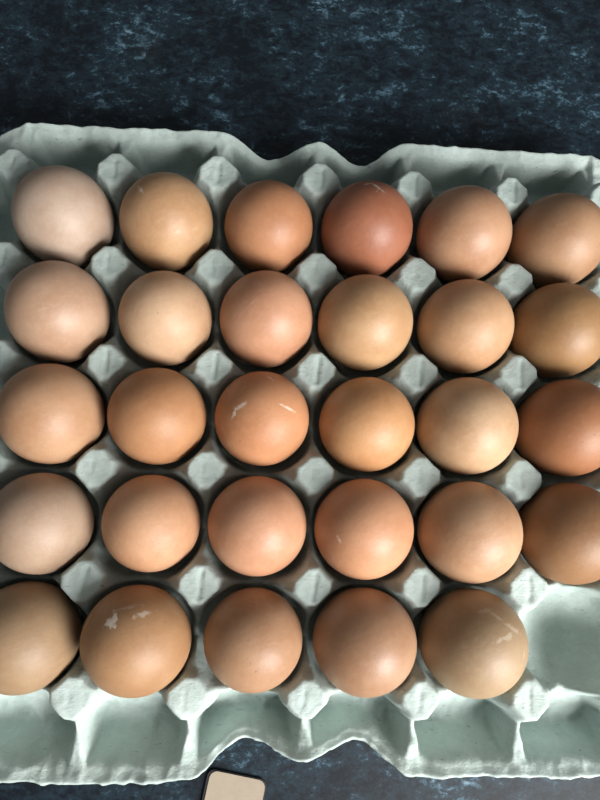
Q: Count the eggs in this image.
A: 29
